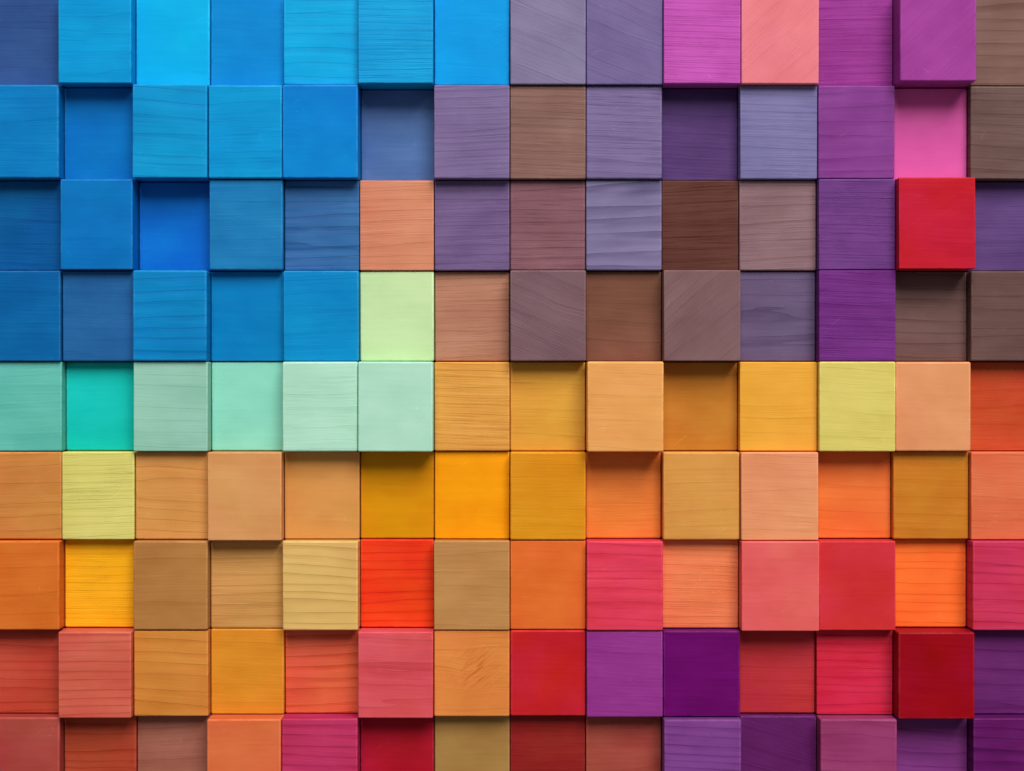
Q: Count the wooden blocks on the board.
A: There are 126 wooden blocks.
